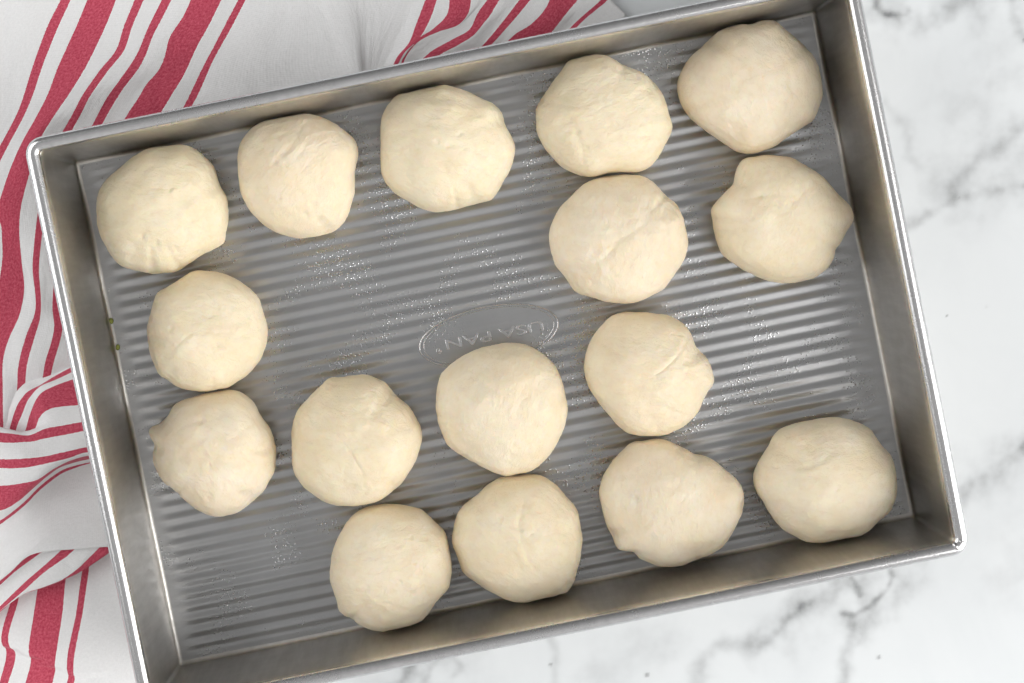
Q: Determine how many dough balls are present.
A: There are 16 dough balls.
